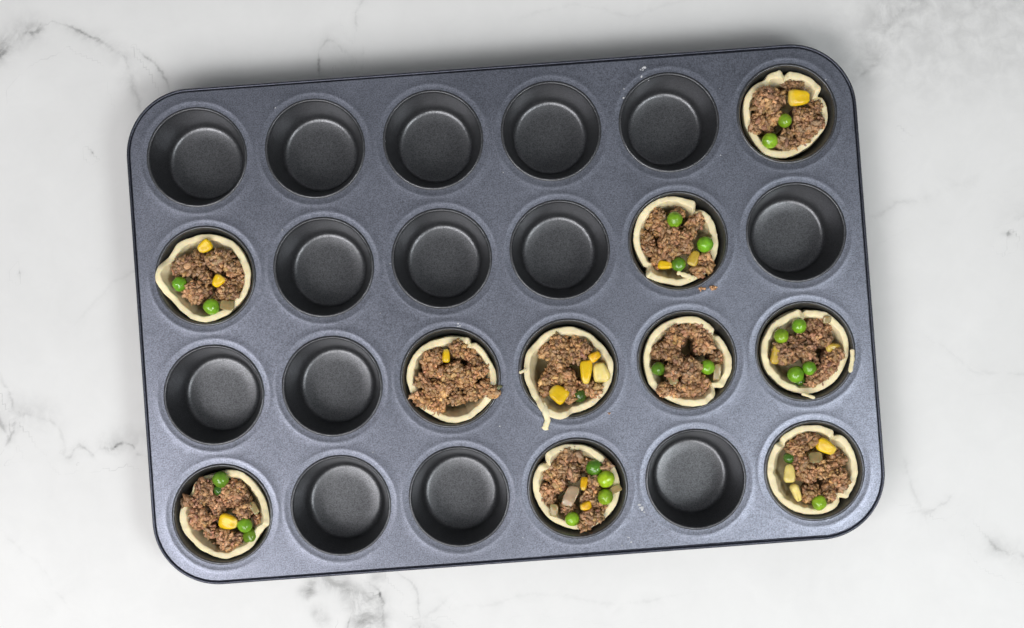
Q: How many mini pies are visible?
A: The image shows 10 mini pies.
